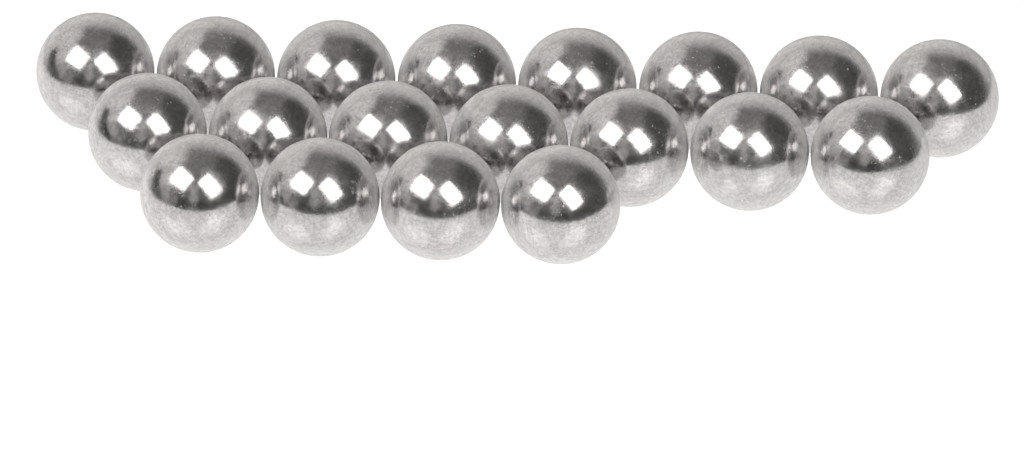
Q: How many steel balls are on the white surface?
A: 19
